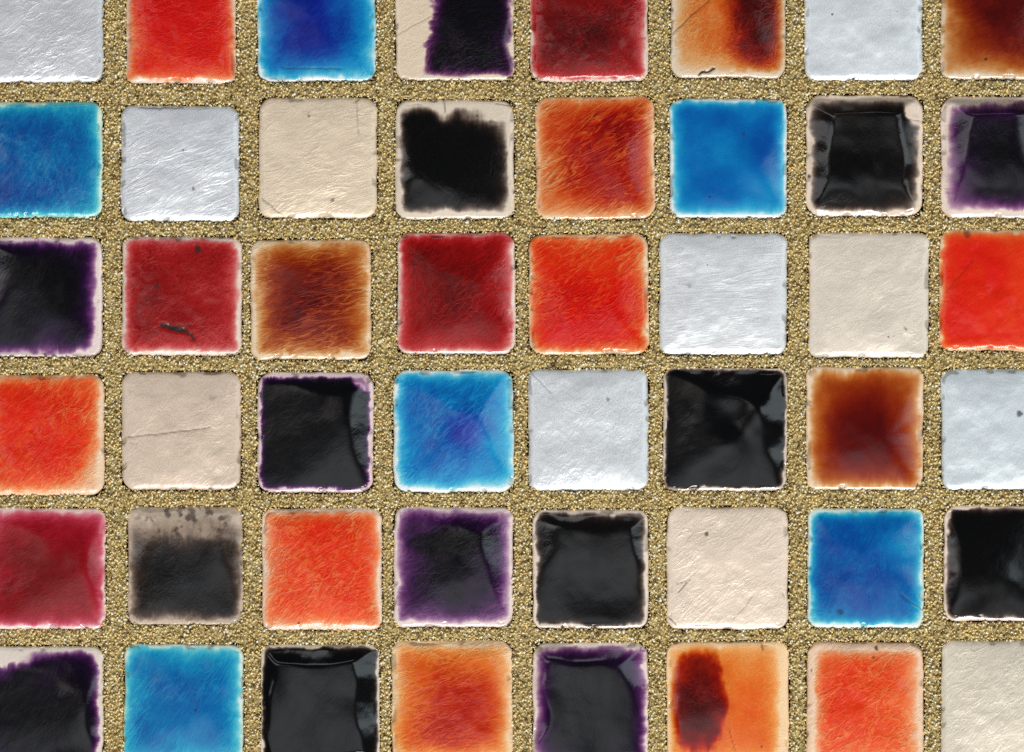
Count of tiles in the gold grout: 48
